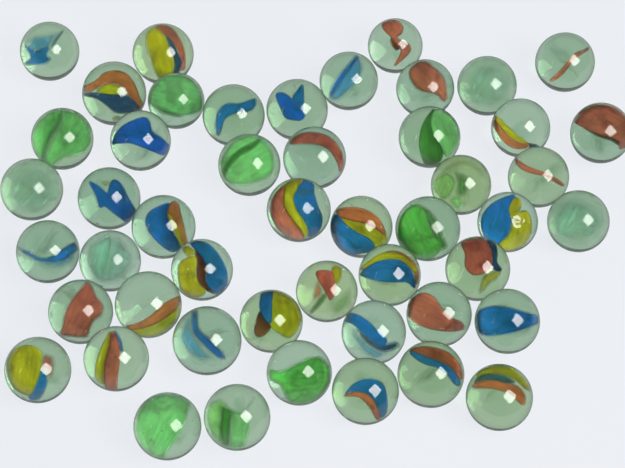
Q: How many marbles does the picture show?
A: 49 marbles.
